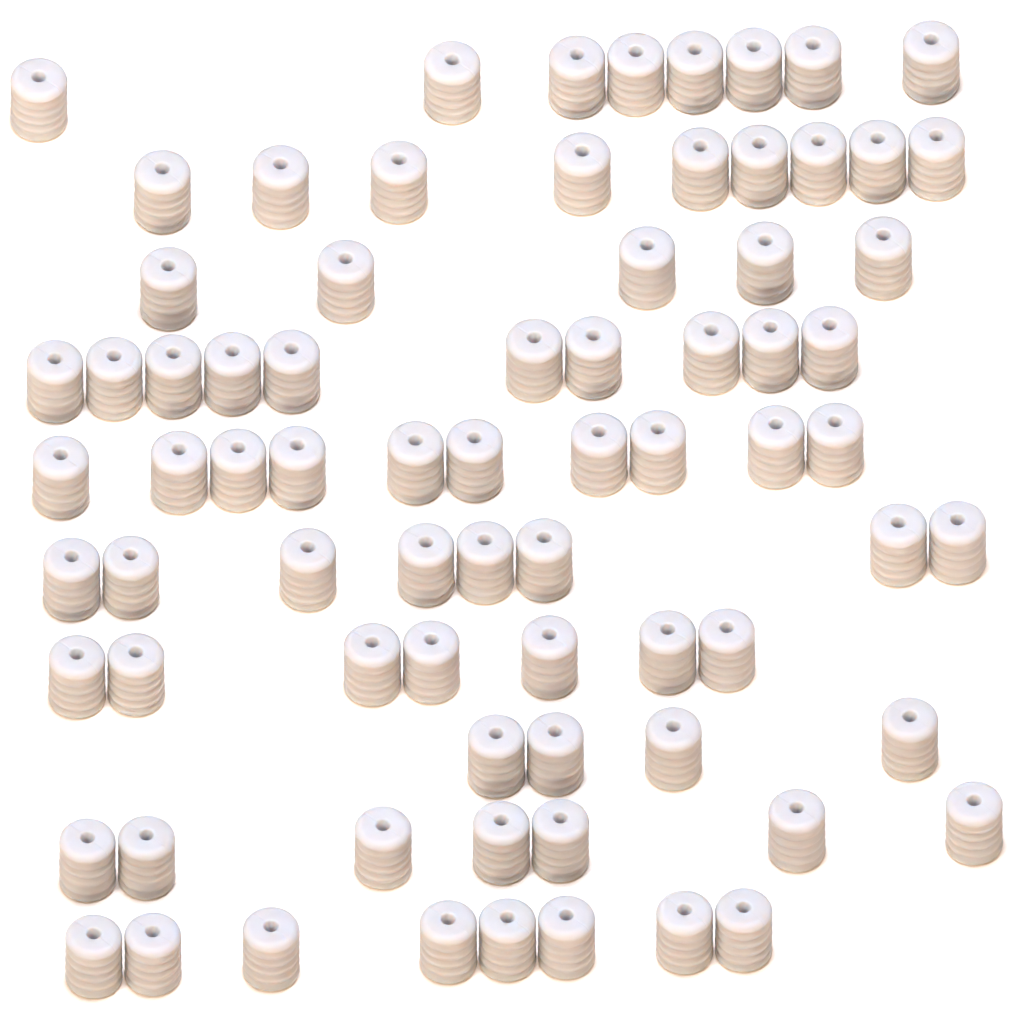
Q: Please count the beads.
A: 76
